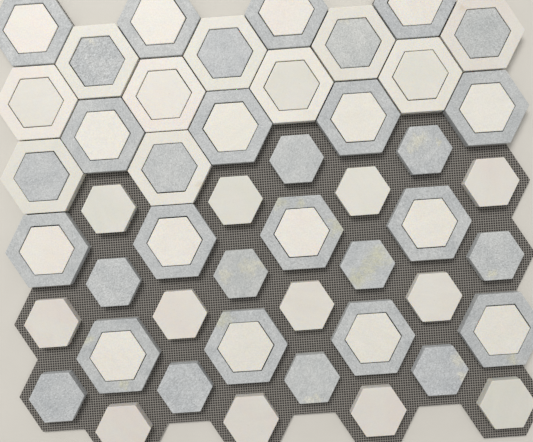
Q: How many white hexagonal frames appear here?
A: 10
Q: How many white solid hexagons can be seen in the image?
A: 32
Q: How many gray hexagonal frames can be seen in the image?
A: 16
